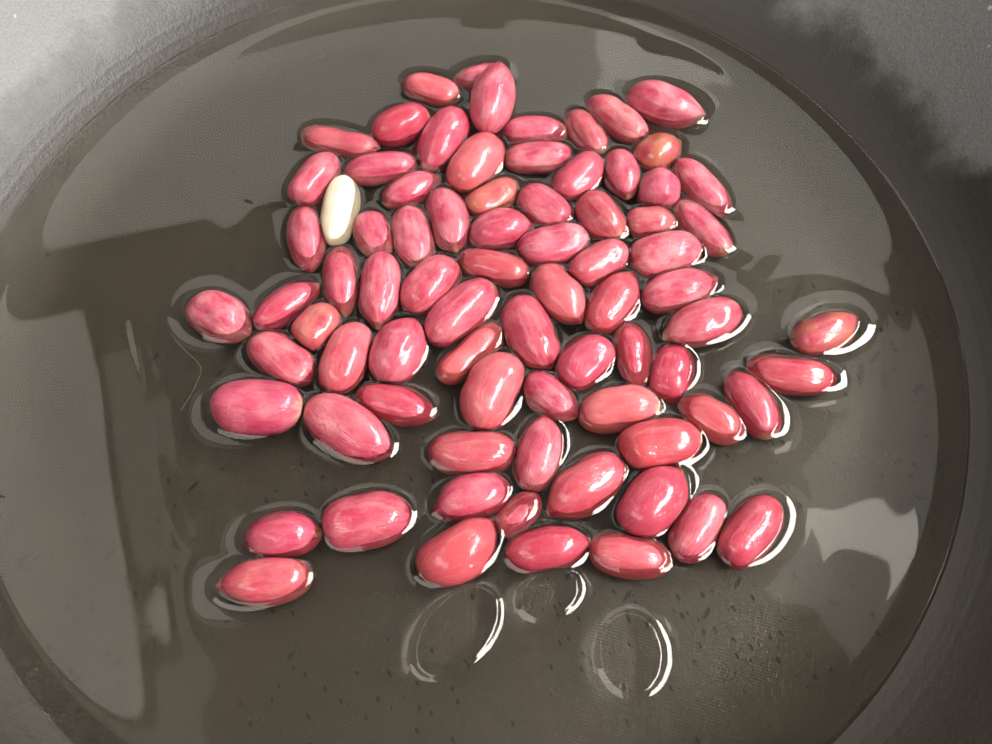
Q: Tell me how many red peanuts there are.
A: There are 78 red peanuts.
